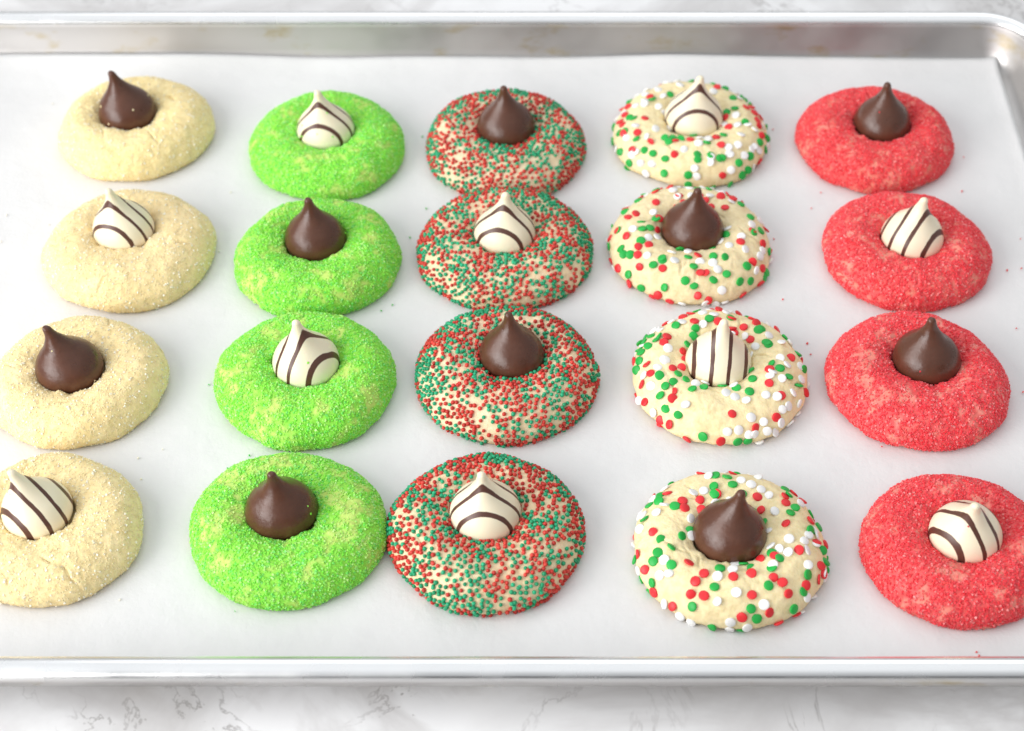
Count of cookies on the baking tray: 20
